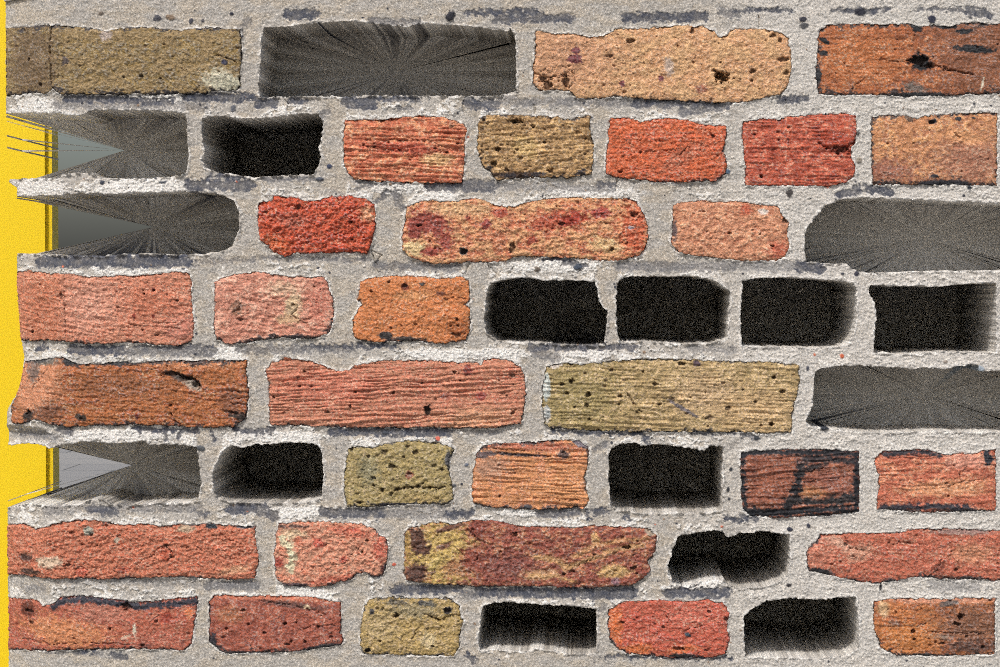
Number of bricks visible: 30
